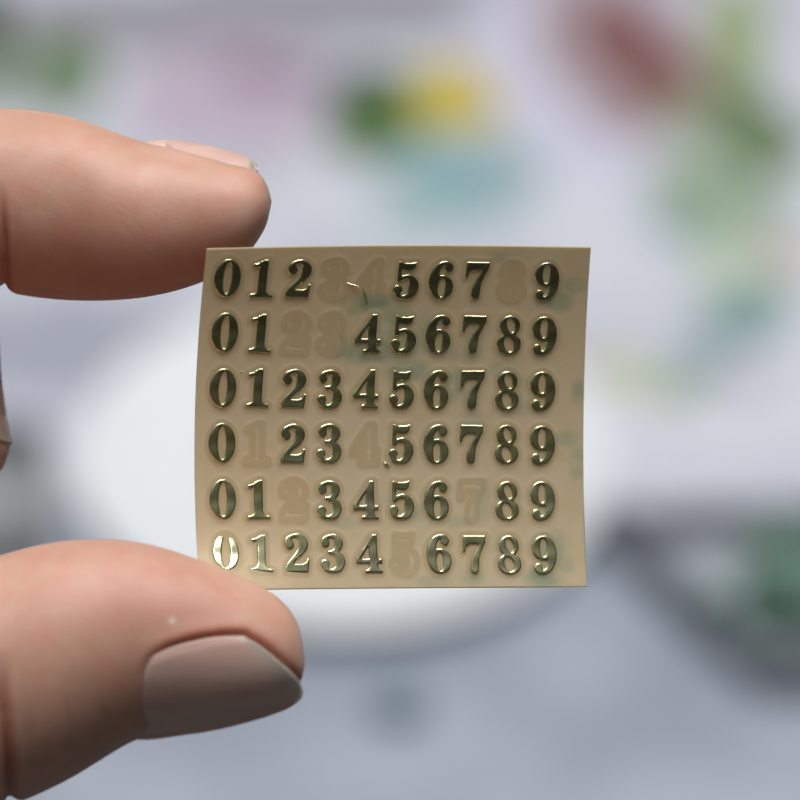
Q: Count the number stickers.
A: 50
